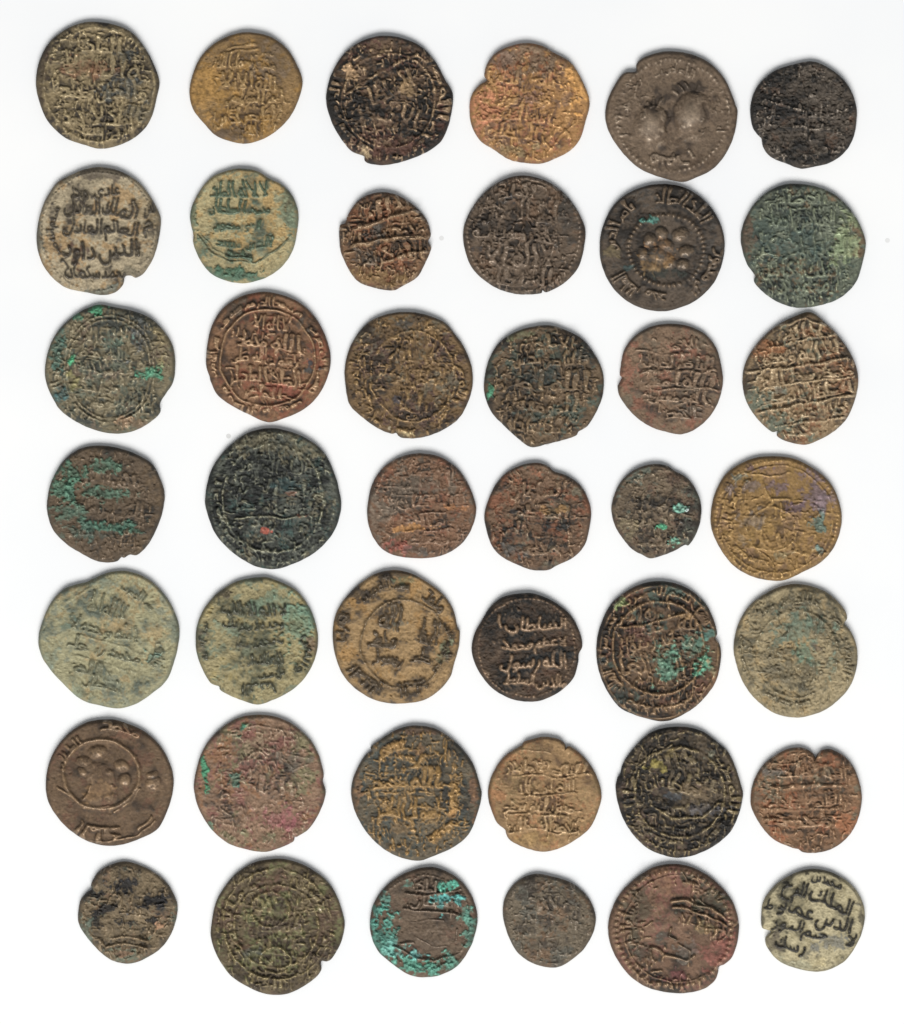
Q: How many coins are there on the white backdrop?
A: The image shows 42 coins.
